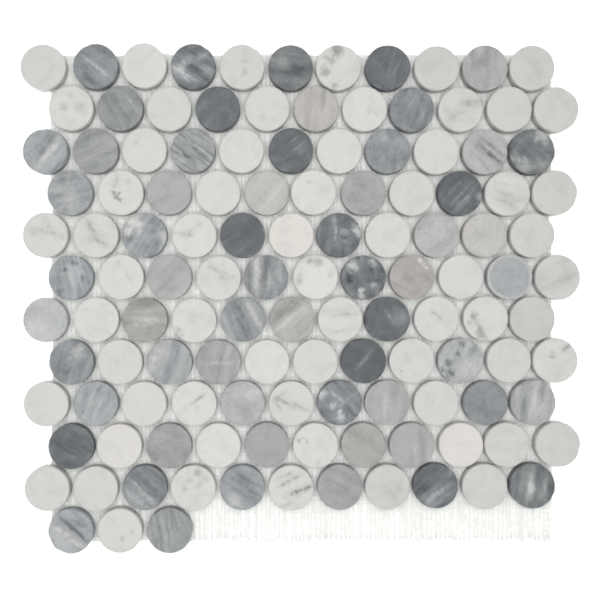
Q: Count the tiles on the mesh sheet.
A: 124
